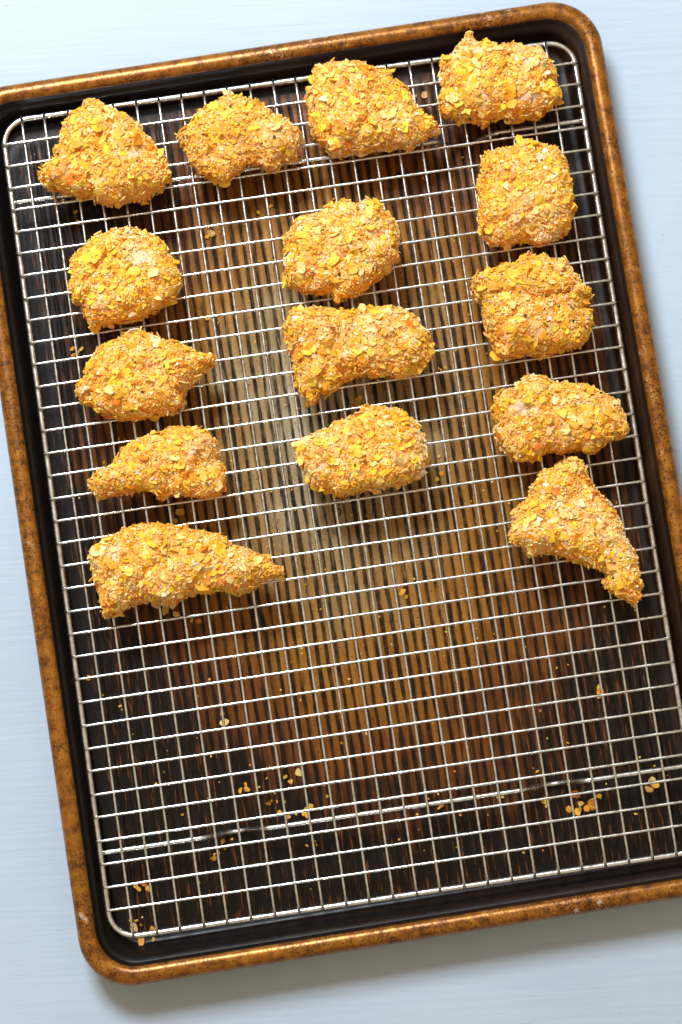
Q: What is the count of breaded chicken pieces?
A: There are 15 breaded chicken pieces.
